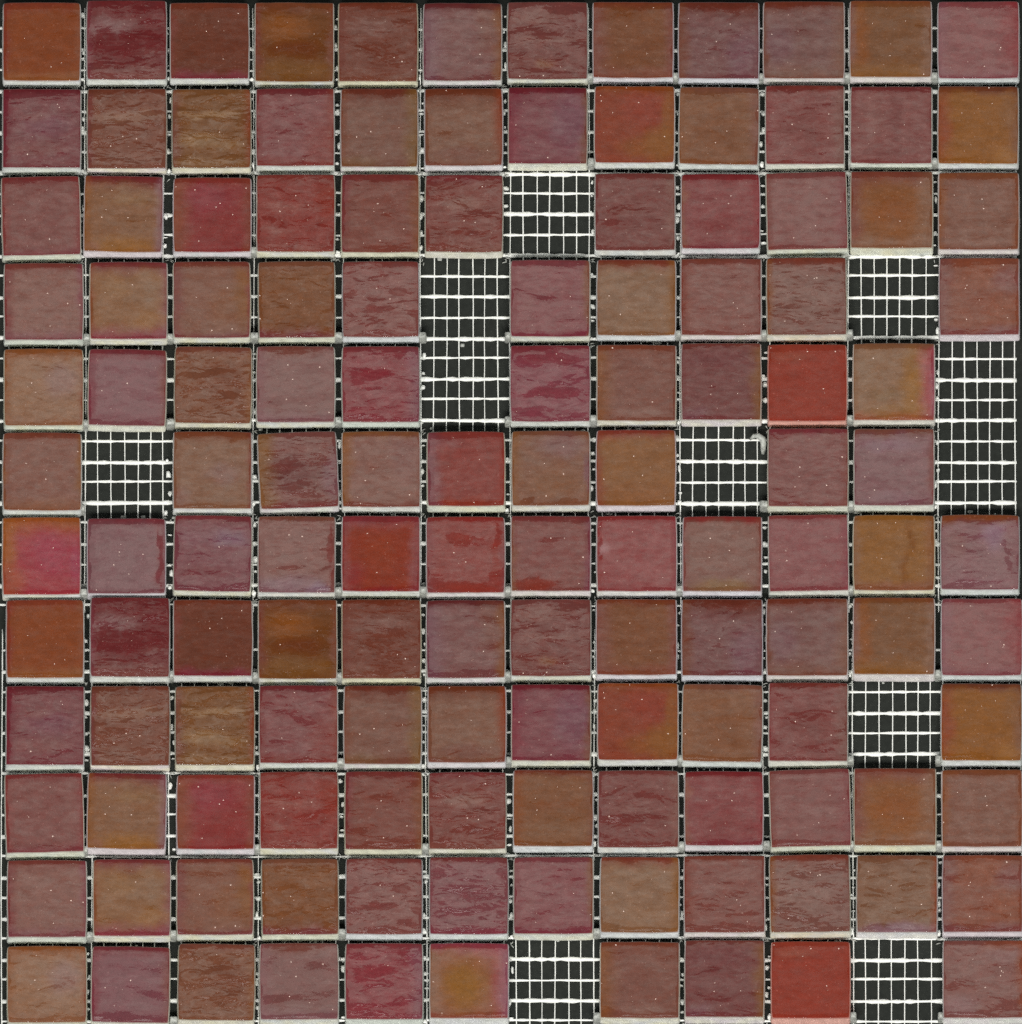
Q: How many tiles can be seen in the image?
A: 133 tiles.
